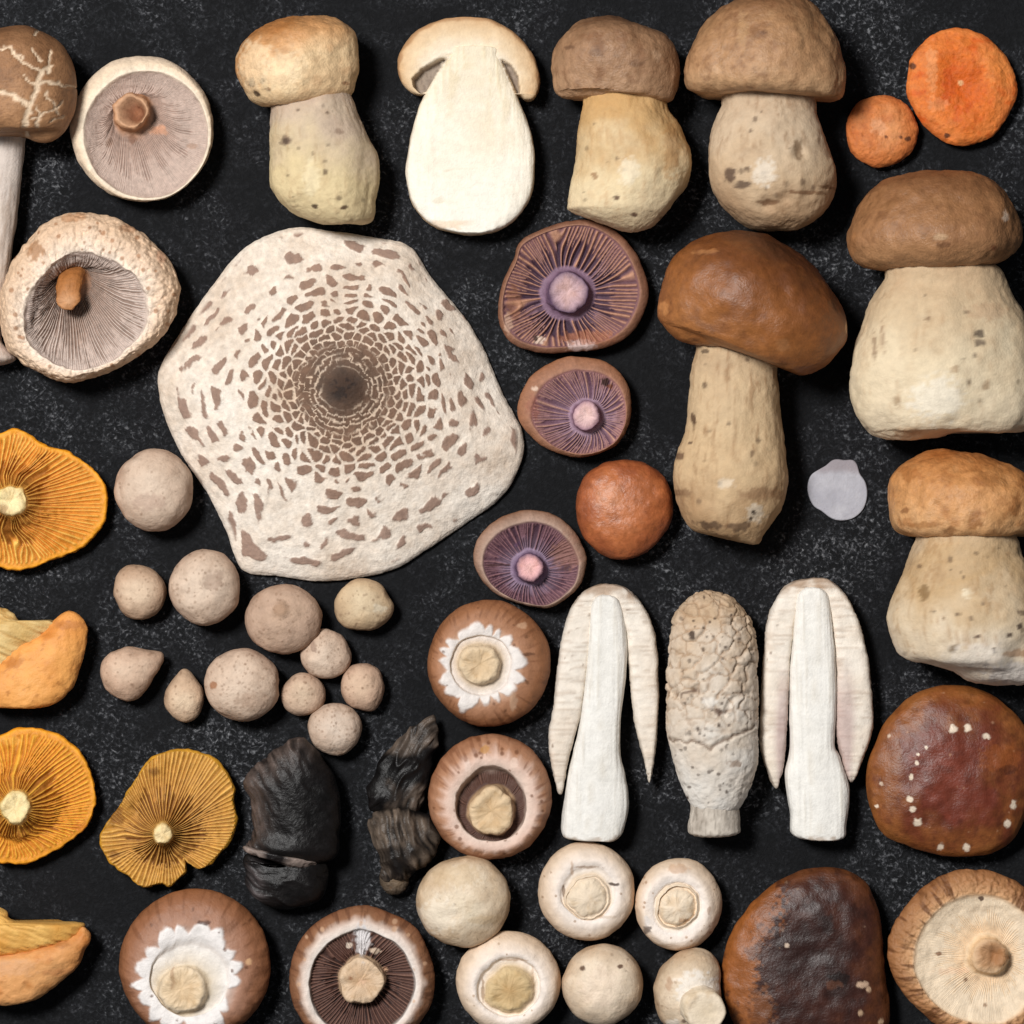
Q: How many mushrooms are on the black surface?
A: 52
